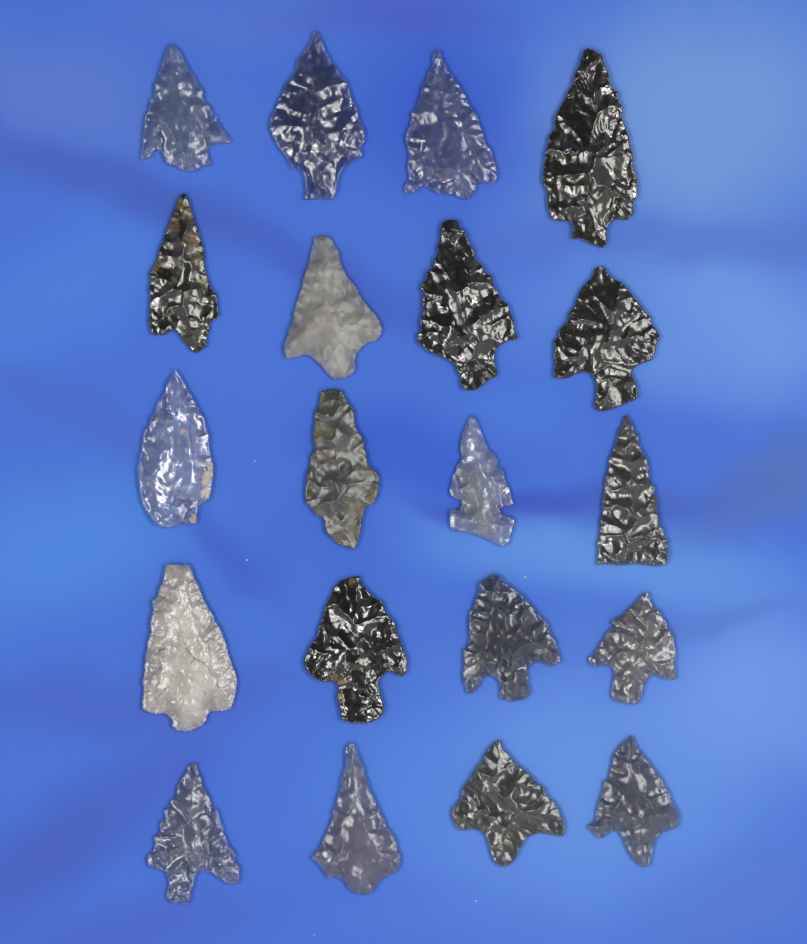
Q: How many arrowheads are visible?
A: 20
